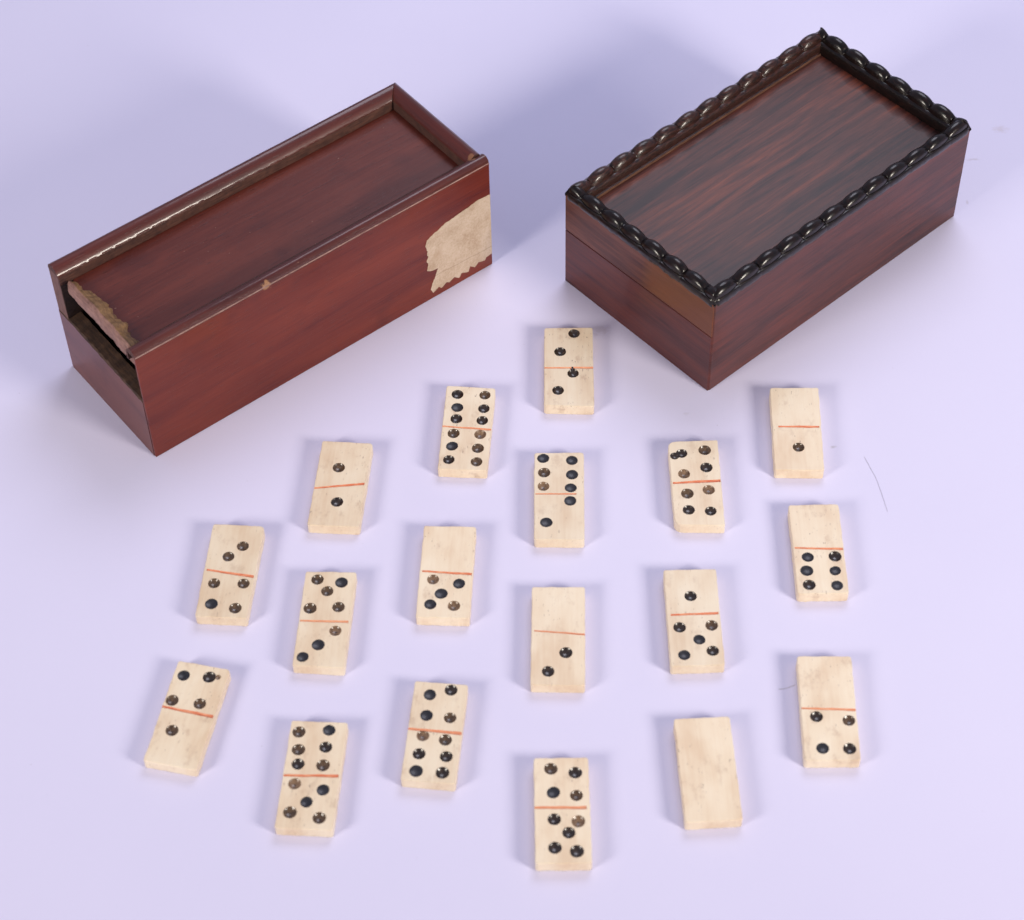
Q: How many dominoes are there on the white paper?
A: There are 18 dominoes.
